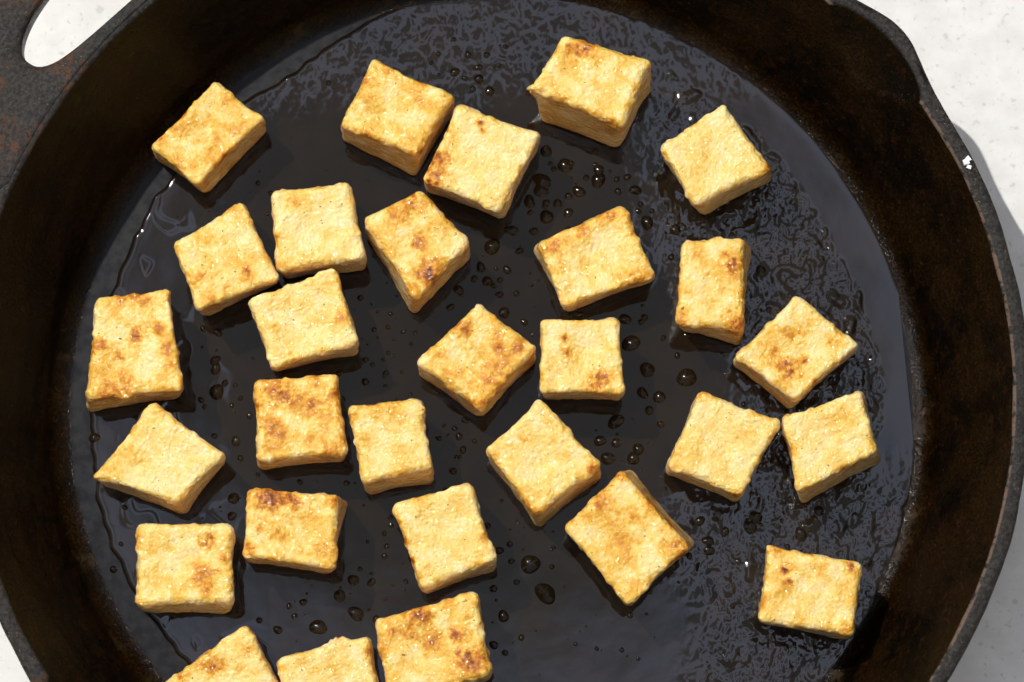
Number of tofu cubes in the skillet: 29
